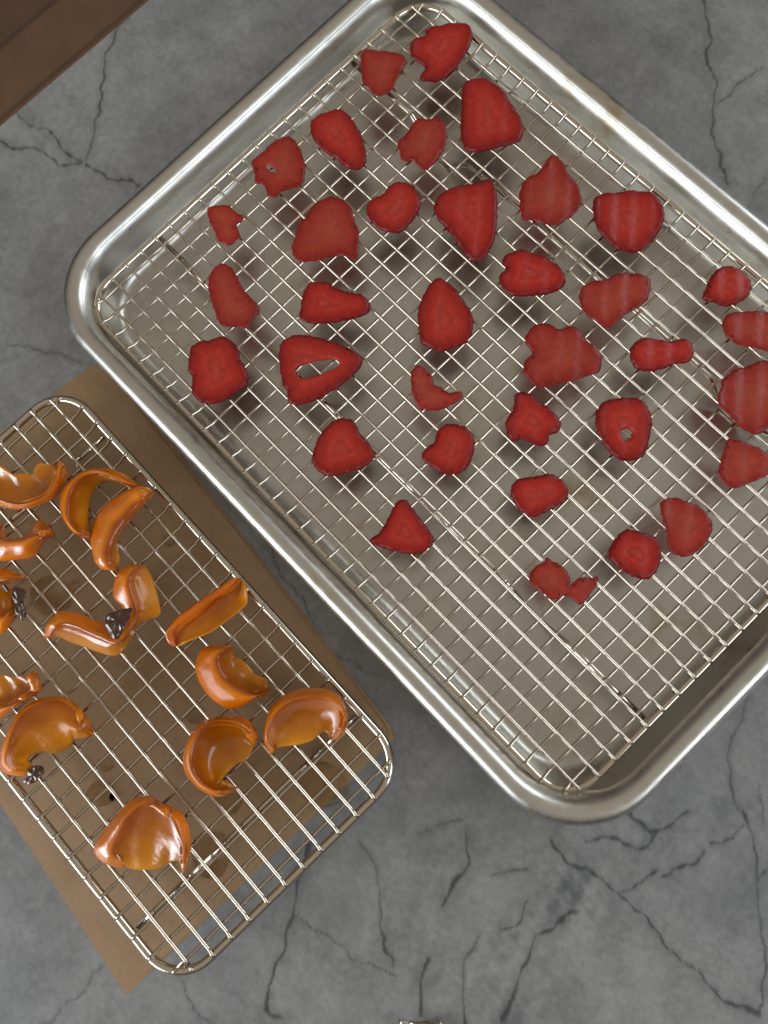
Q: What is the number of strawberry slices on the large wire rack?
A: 35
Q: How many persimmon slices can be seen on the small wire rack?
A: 13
